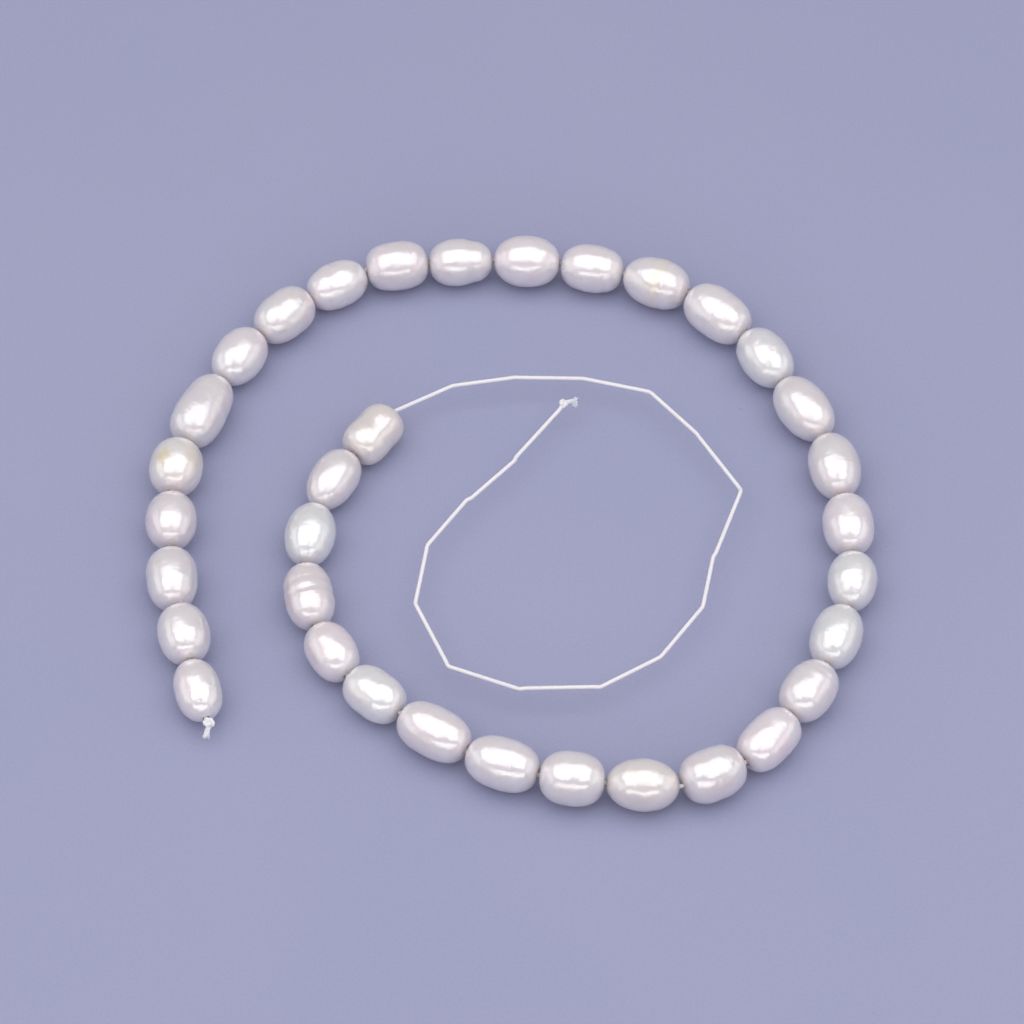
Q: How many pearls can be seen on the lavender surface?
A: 34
